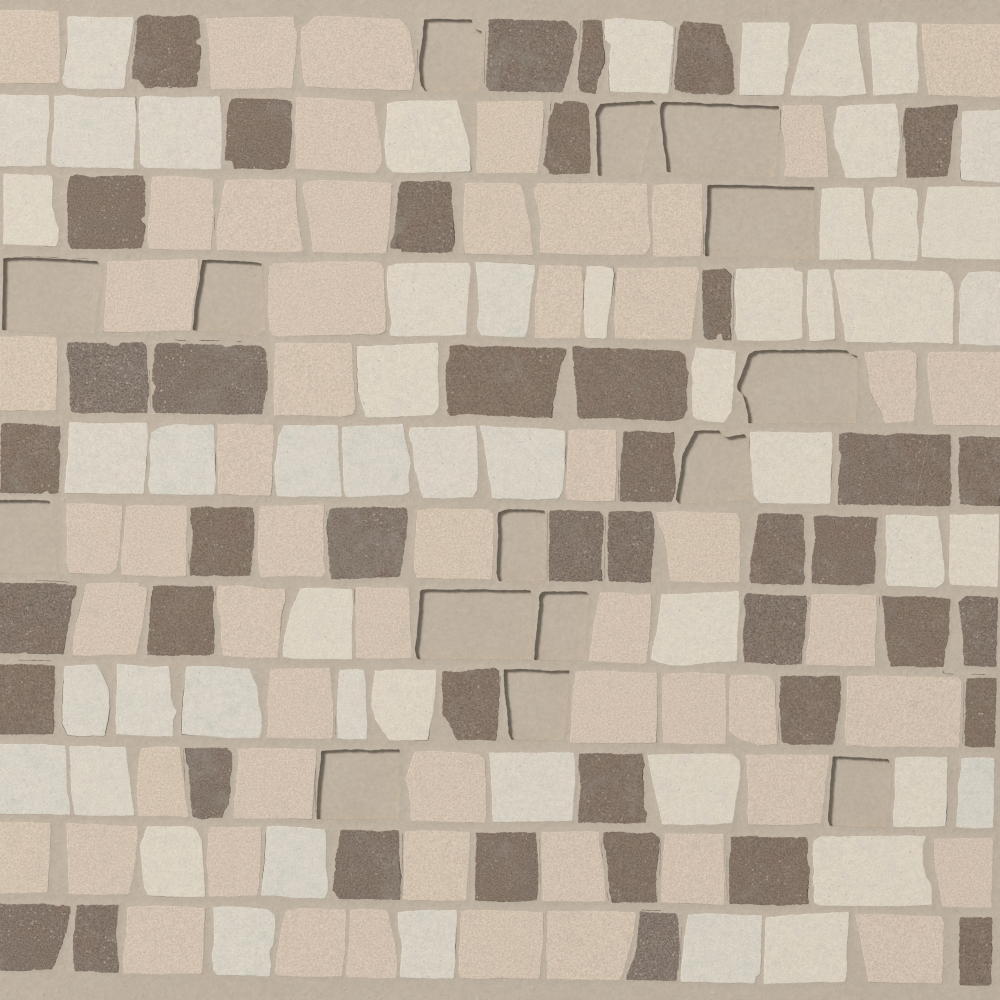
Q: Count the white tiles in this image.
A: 53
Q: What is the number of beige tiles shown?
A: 55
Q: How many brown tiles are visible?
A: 43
